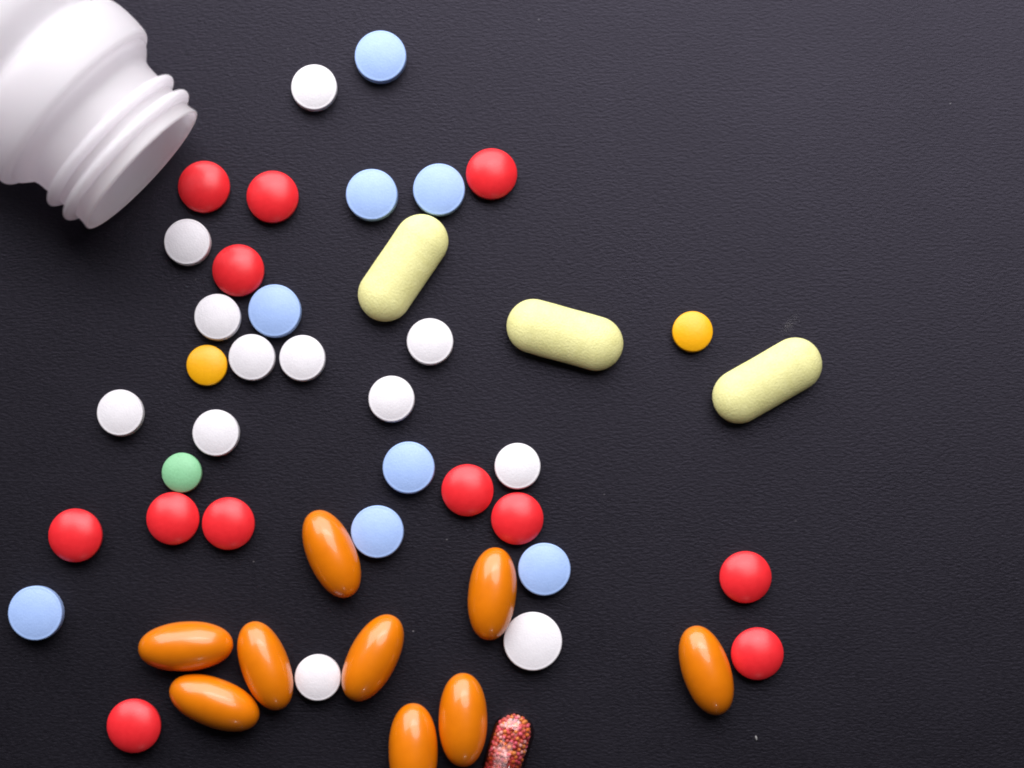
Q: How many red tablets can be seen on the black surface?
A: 12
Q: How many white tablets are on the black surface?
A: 12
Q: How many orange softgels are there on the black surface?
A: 9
